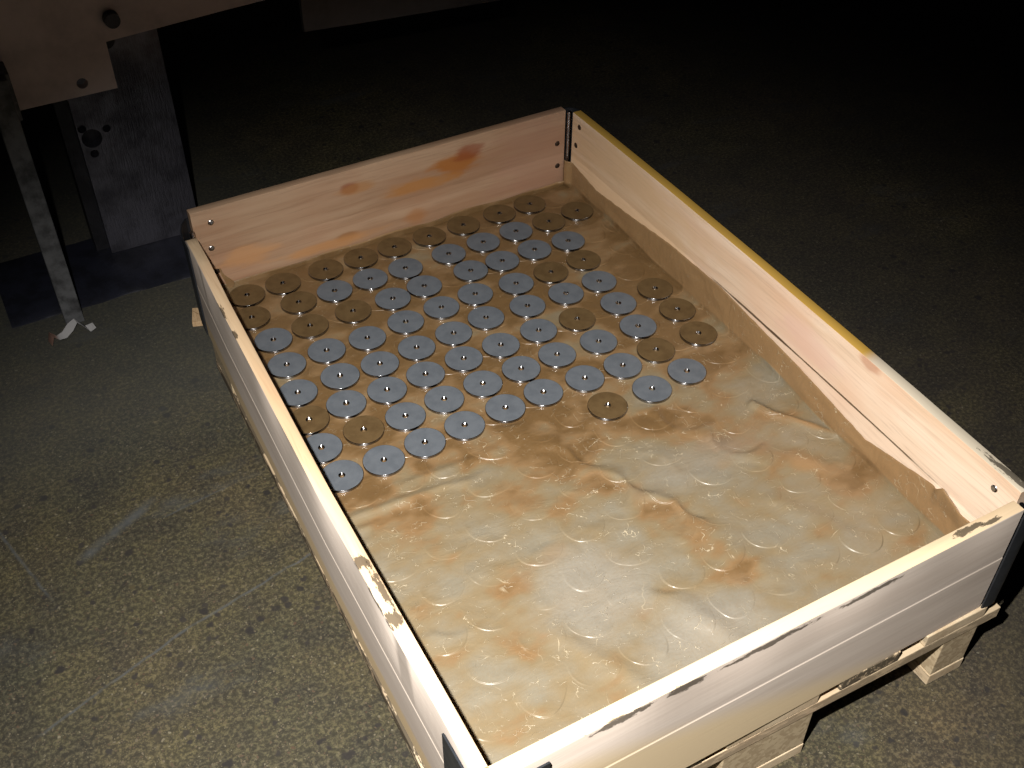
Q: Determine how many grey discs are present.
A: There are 54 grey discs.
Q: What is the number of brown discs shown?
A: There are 25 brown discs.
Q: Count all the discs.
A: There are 79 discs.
